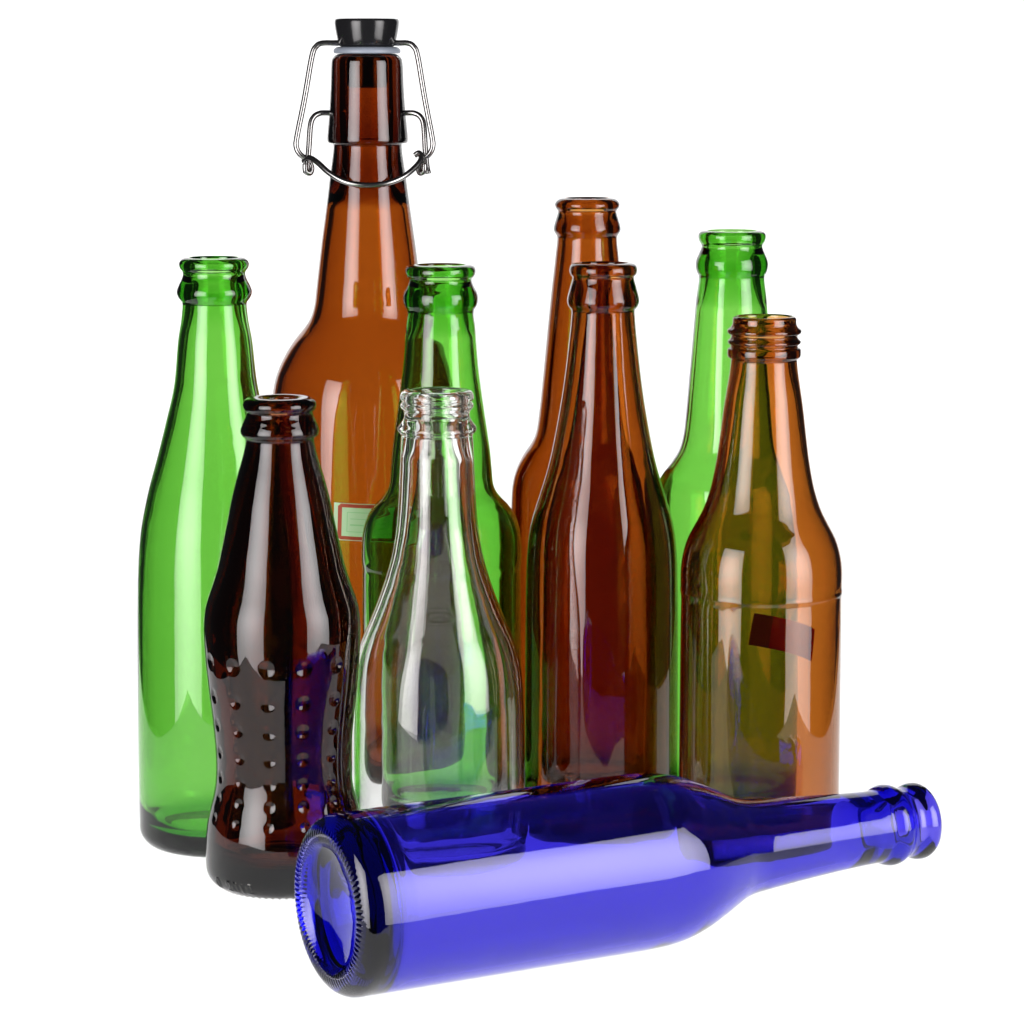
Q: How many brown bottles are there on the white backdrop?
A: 5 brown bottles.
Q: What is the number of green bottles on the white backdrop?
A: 3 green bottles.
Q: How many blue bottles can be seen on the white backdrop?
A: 1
